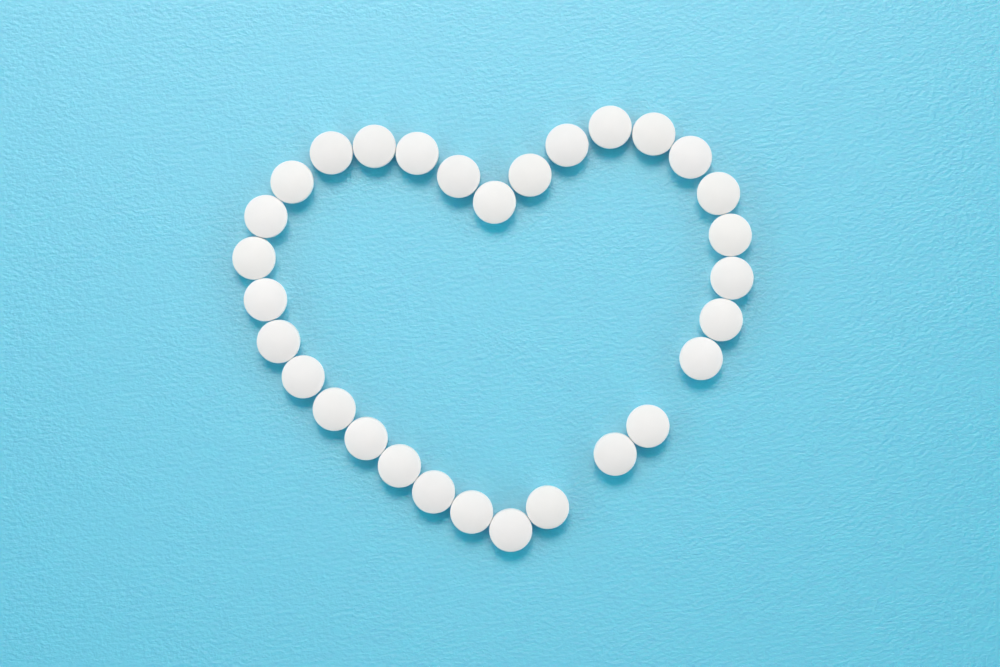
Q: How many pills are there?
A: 30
